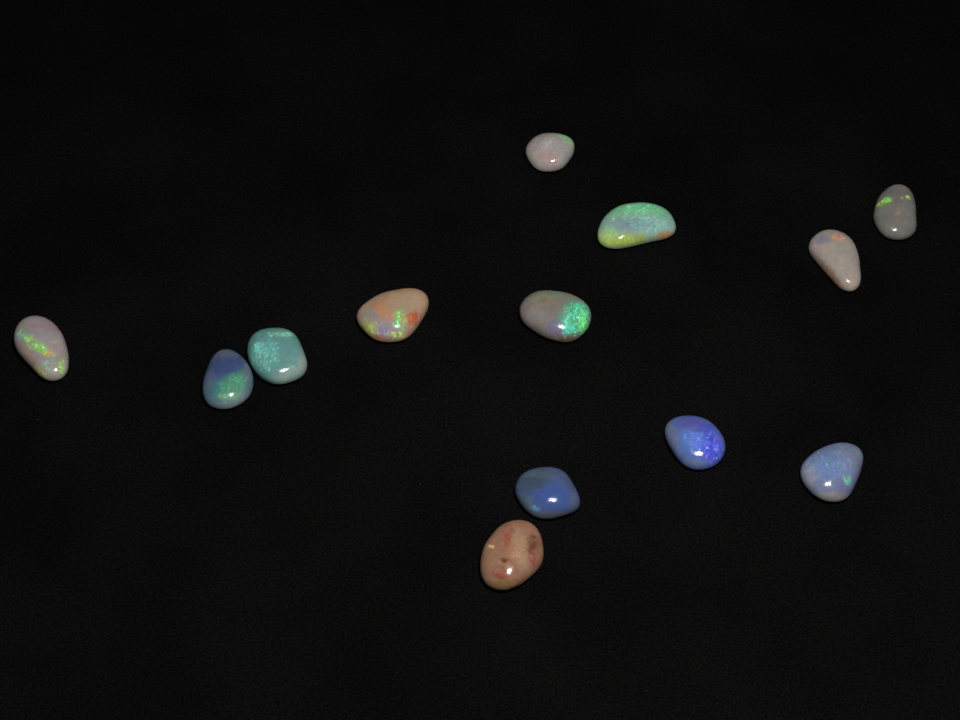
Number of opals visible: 13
